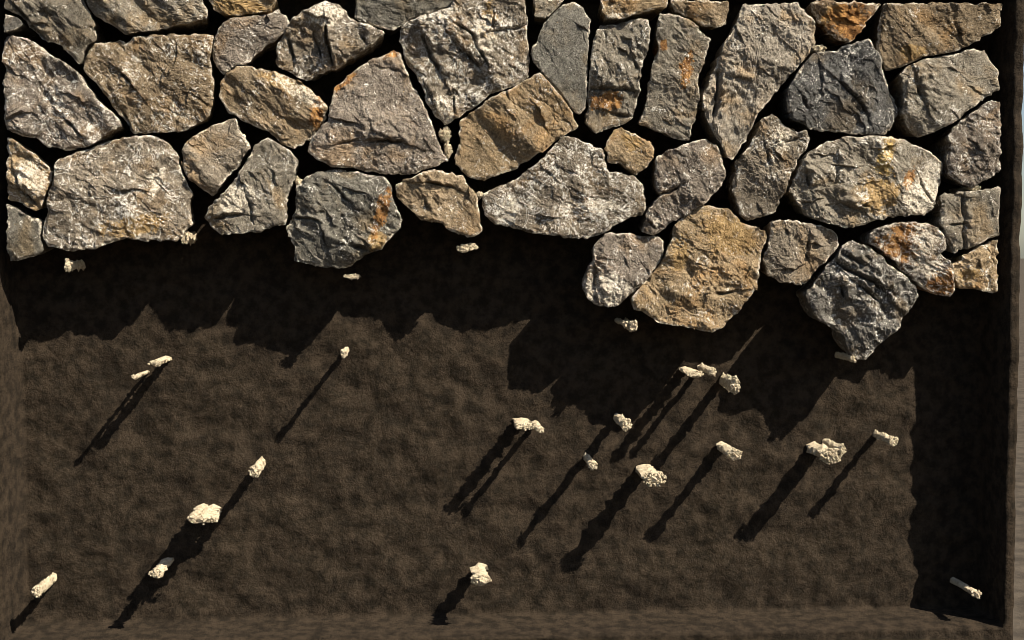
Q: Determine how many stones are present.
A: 44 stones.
